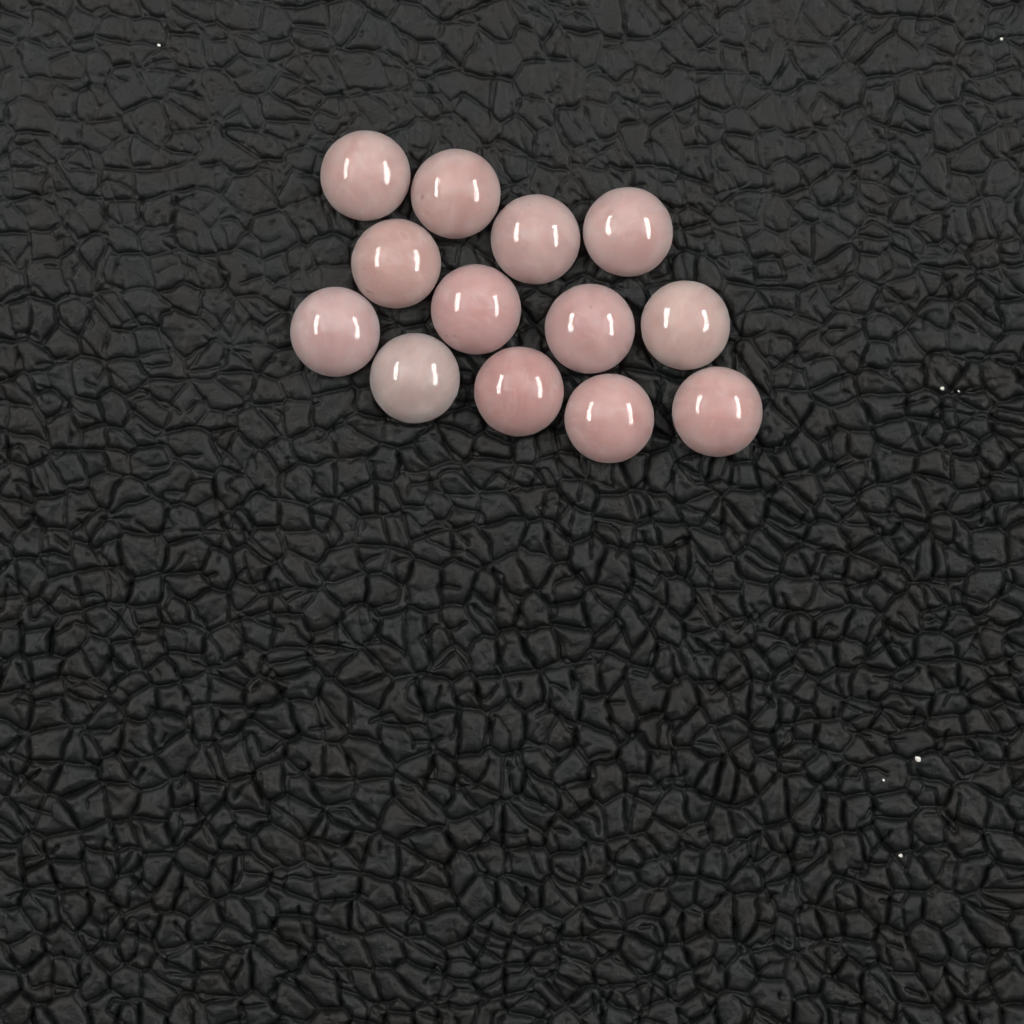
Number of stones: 13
